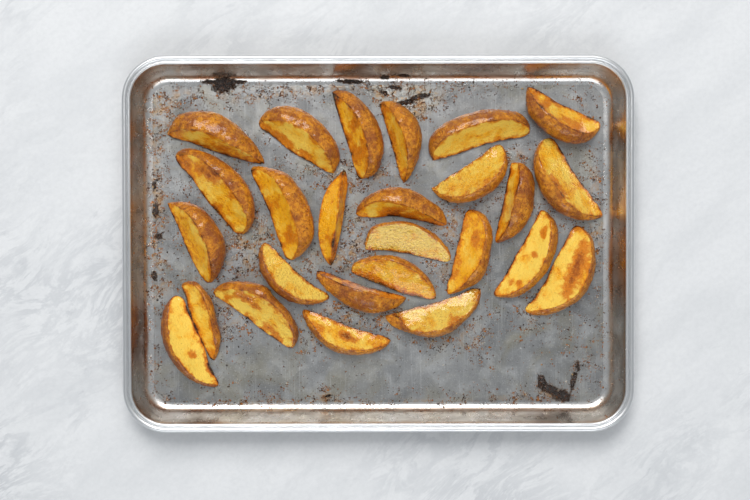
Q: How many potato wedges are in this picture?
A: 26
